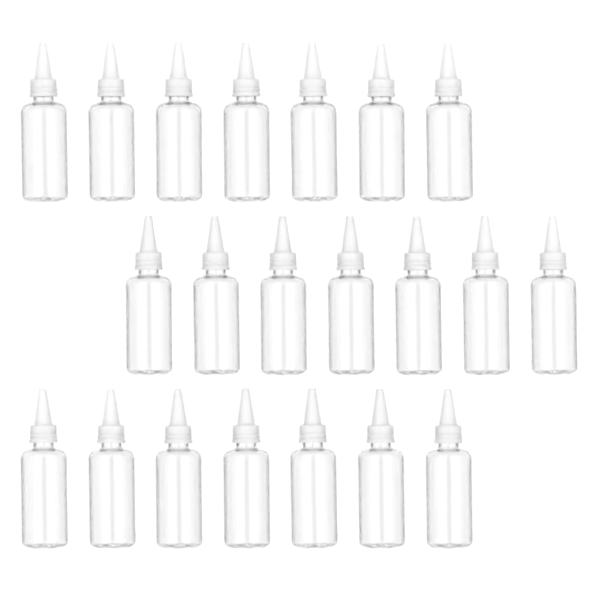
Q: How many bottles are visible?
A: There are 21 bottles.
